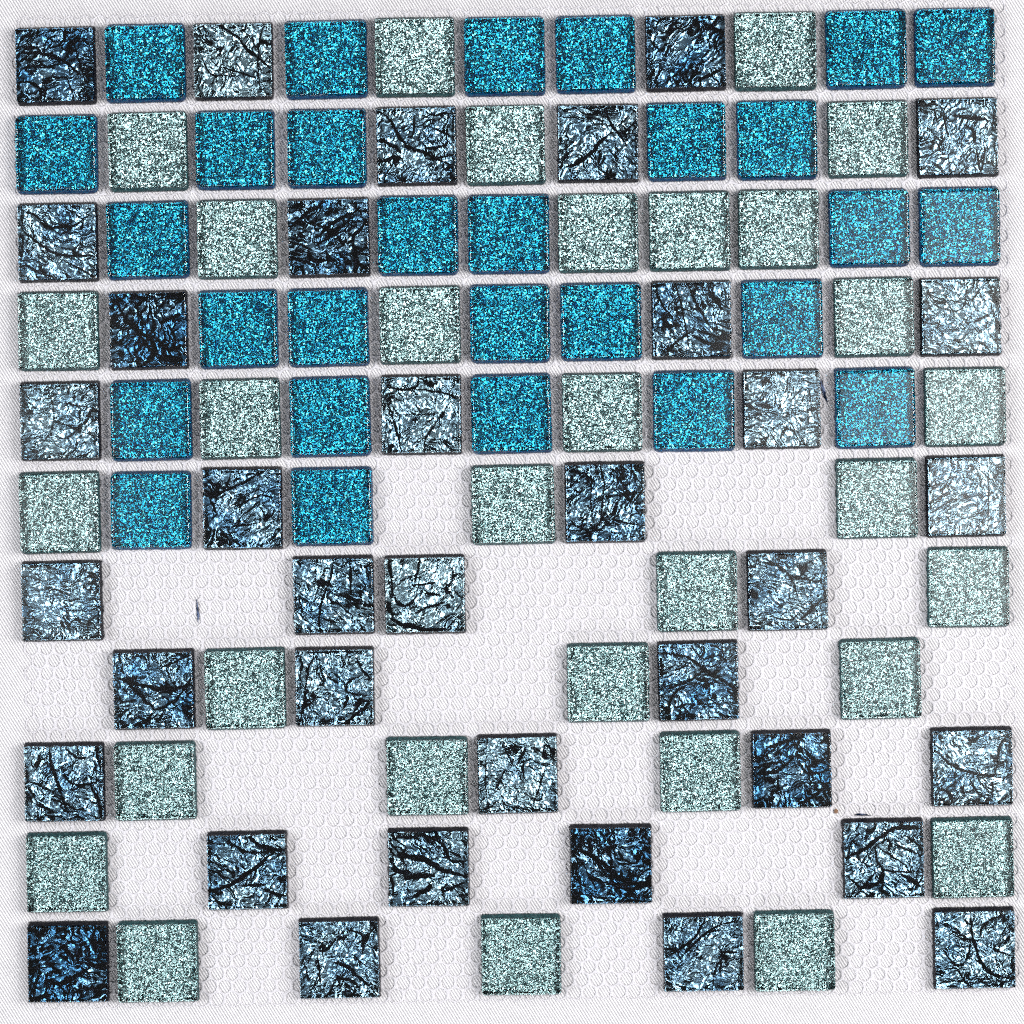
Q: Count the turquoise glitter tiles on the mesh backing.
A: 28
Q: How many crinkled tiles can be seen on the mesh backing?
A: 36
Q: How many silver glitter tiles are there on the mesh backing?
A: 31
